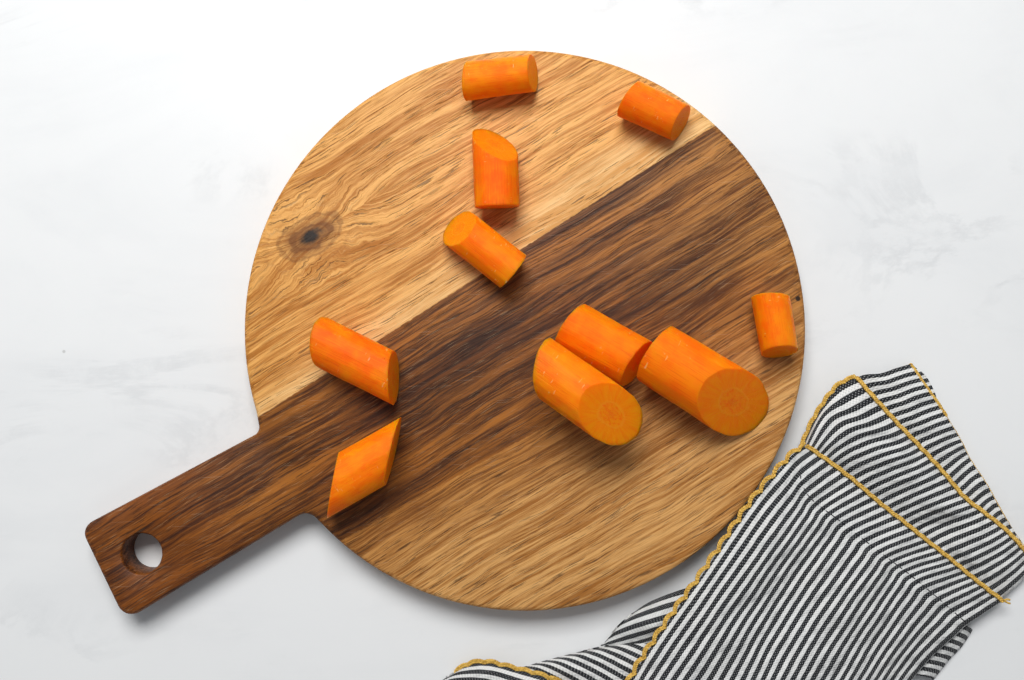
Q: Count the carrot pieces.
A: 10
